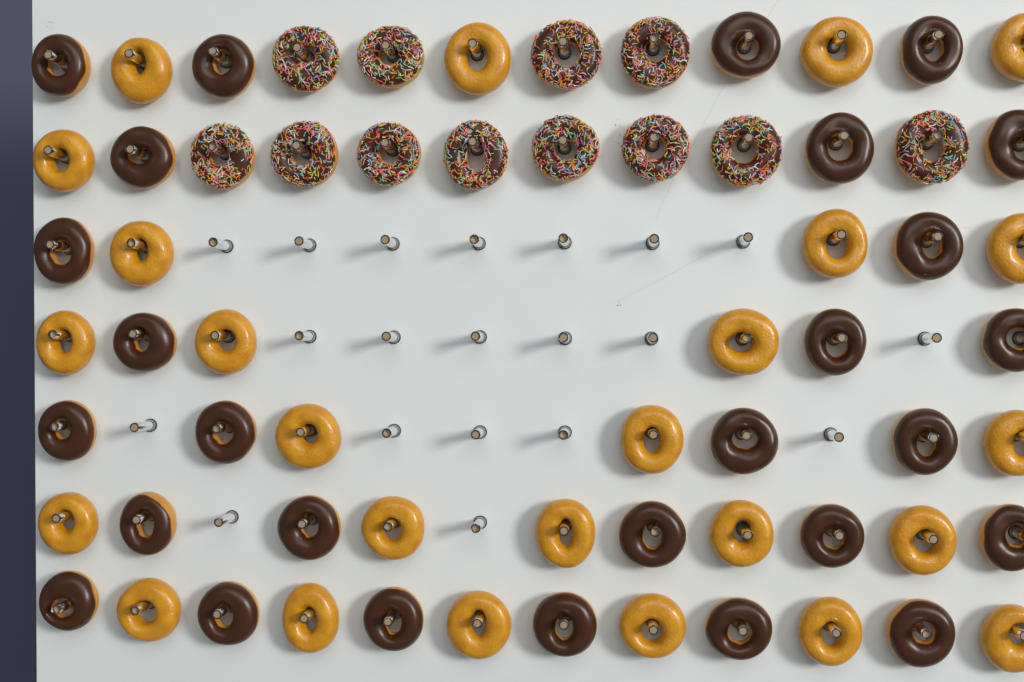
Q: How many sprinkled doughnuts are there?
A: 12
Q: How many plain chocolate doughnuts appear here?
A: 27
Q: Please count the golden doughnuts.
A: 25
